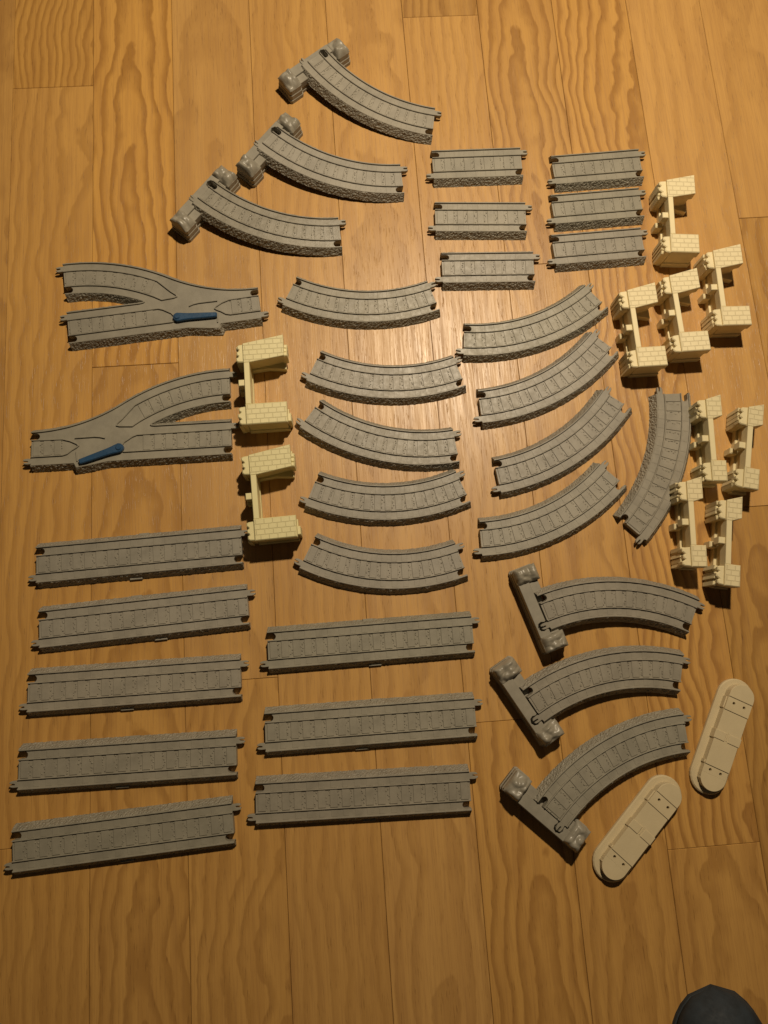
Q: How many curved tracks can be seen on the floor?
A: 16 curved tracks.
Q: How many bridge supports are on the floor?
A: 10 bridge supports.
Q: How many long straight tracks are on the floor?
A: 8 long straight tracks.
